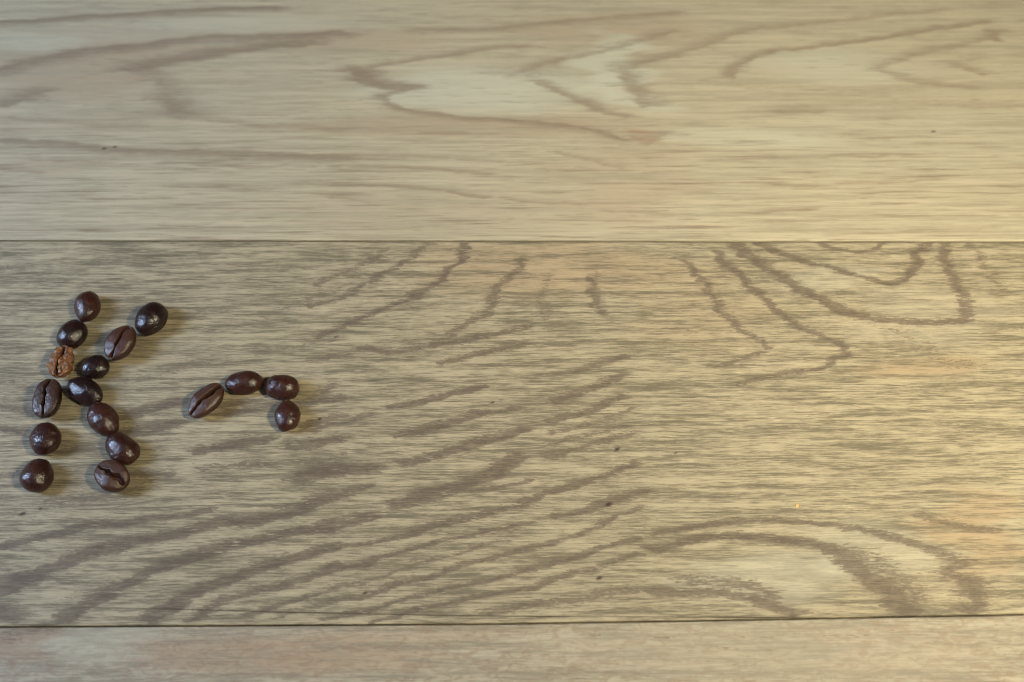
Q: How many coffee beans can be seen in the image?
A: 17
